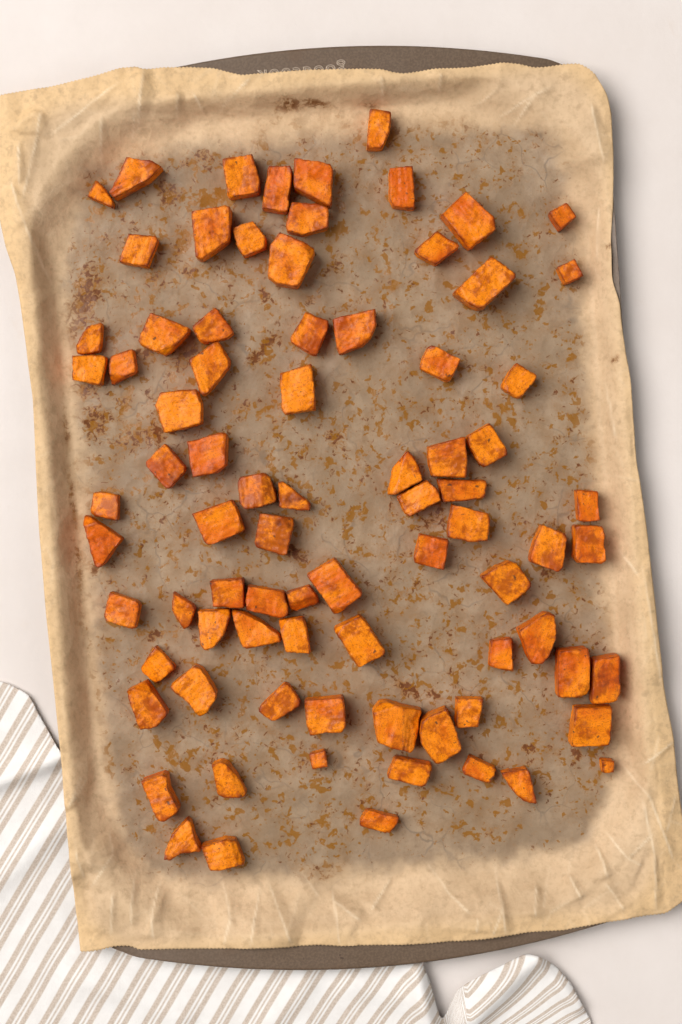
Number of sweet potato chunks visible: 81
